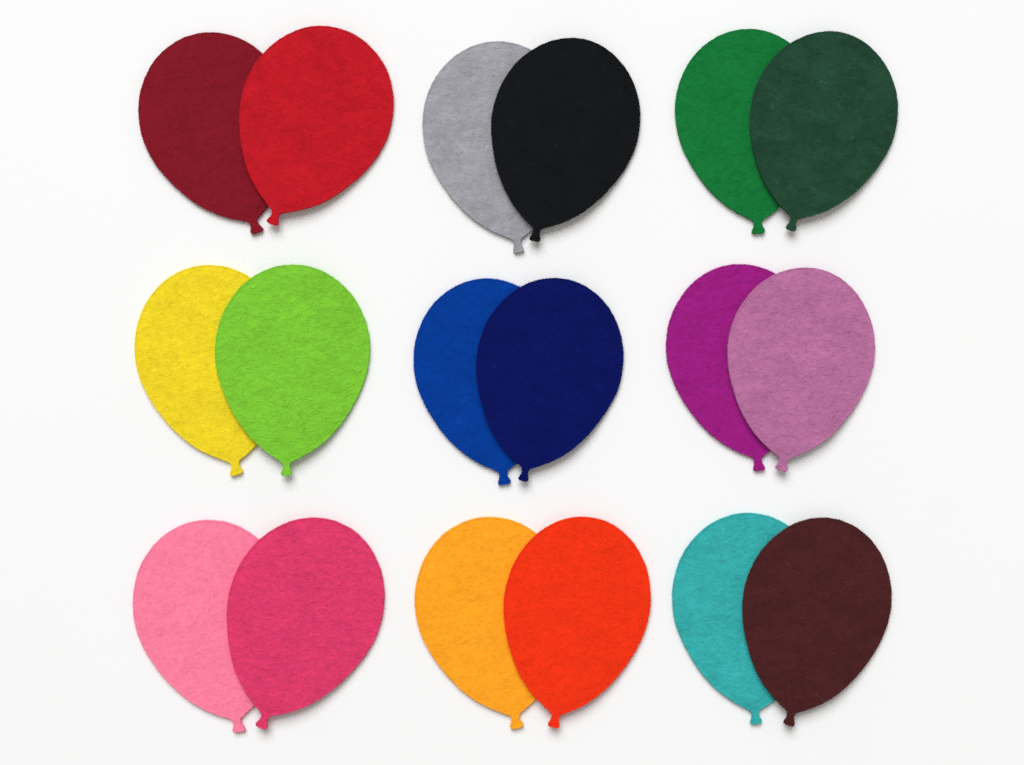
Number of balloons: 18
